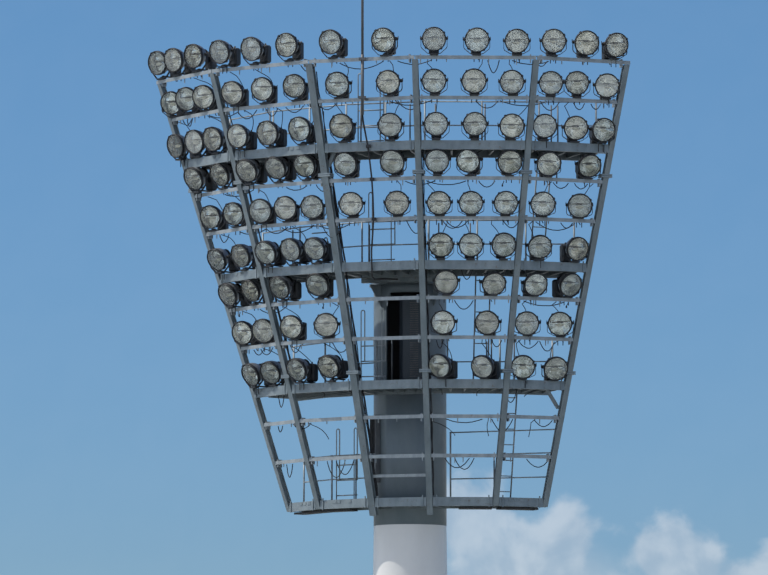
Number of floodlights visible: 100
